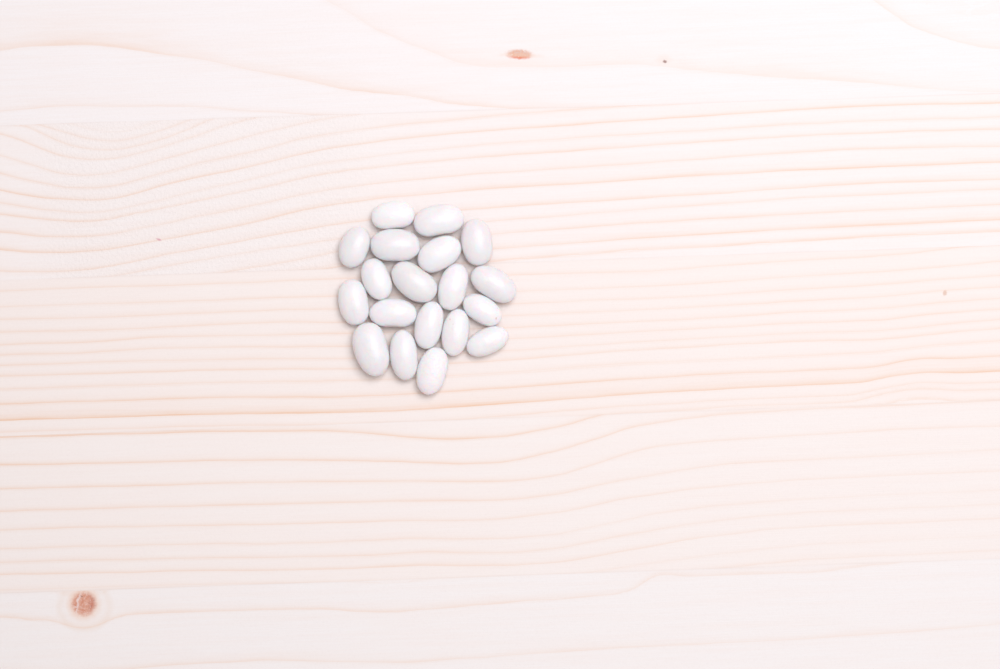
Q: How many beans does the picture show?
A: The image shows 19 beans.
